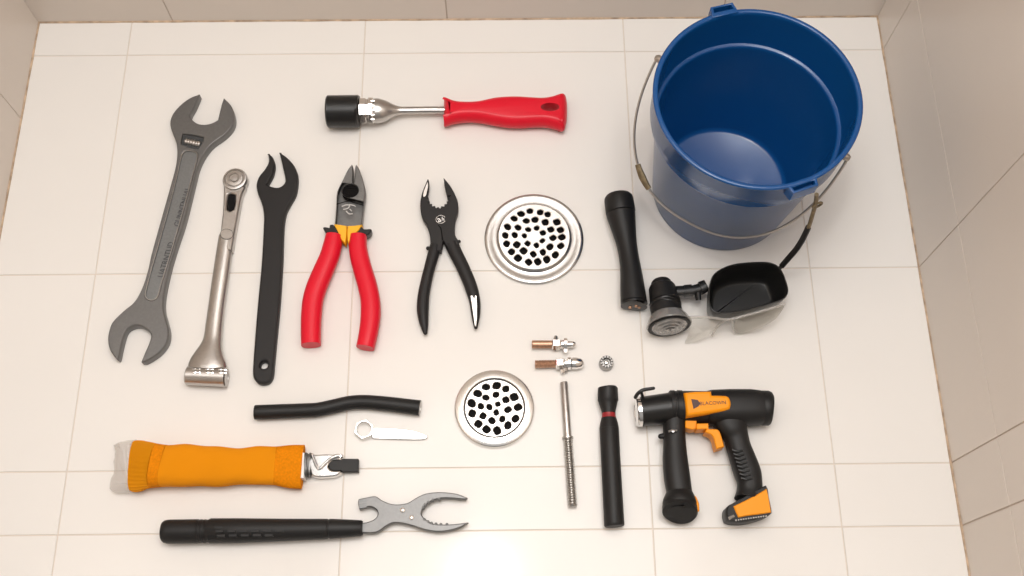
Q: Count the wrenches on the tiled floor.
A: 3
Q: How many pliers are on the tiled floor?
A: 2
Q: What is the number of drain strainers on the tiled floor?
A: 2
